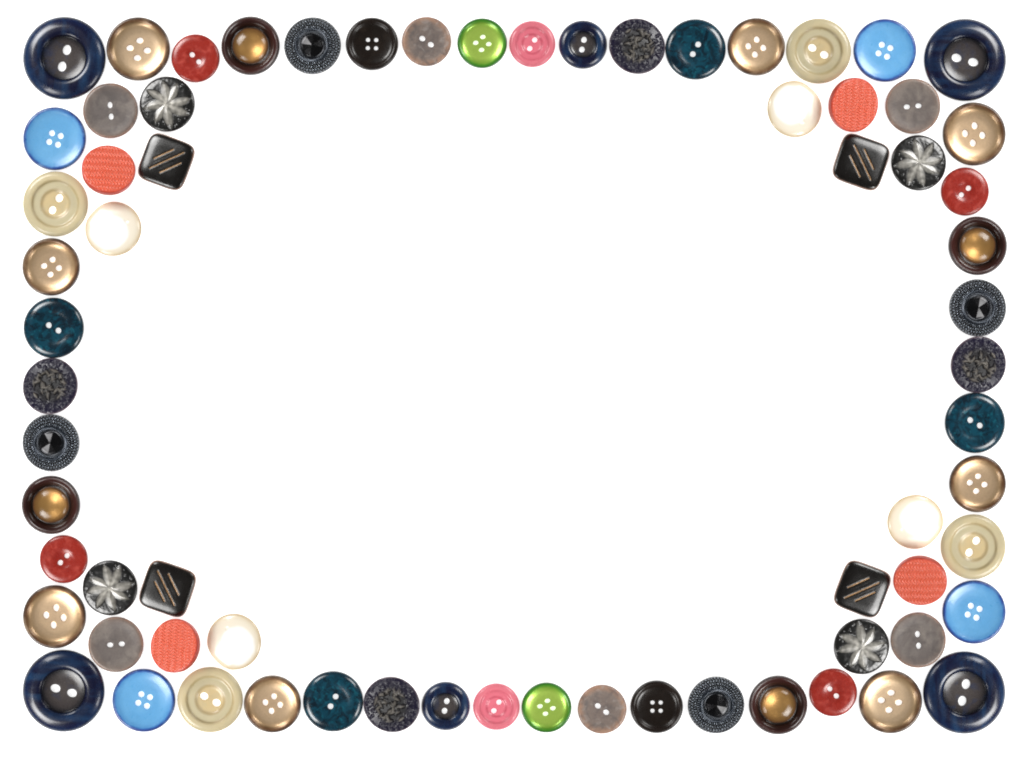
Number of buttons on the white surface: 70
